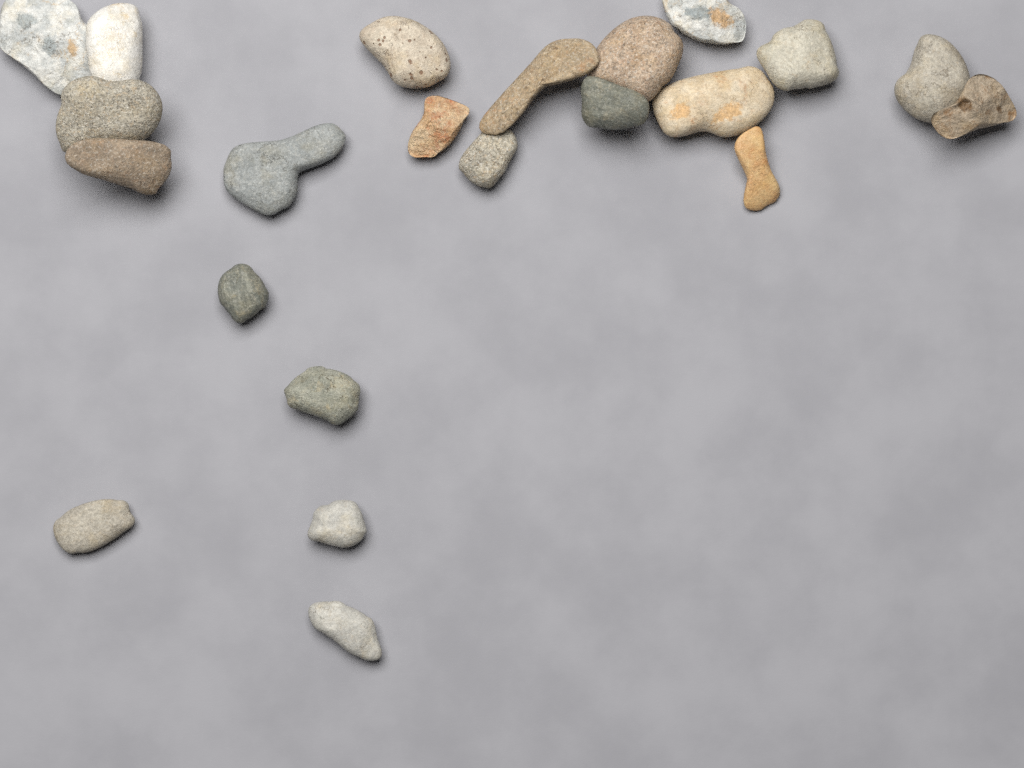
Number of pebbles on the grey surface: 22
